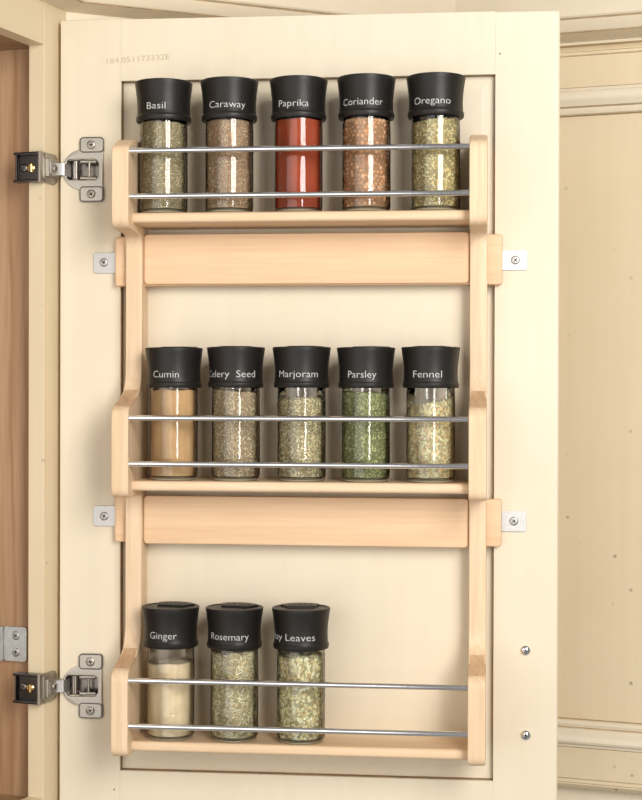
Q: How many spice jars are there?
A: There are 13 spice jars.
